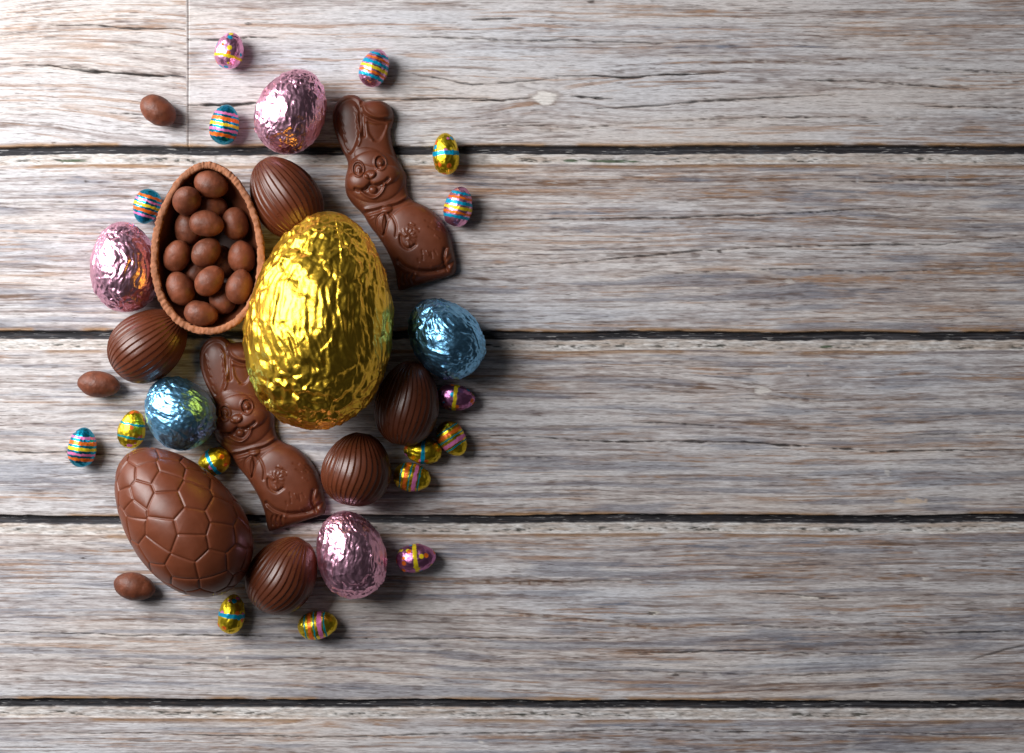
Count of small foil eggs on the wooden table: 16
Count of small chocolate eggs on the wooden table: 19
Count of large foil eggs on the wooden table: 6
